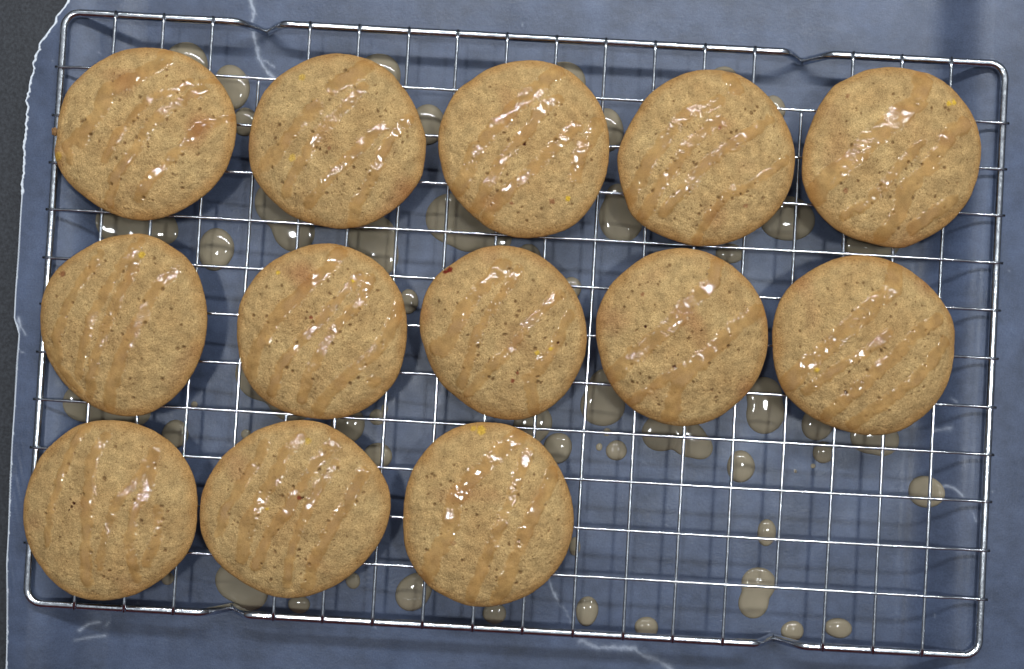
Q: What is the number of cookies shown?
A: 13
